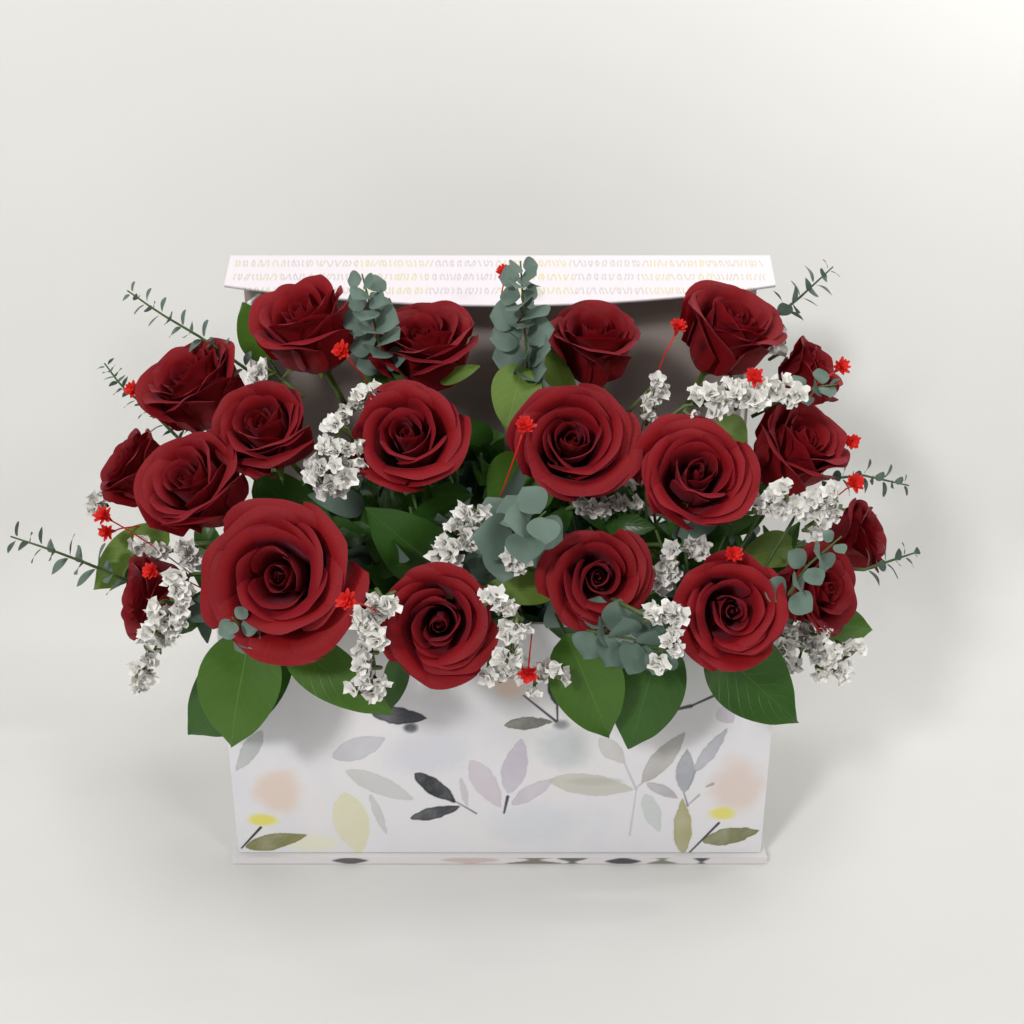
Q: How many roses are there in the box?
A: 20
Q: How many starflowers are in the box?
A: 15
